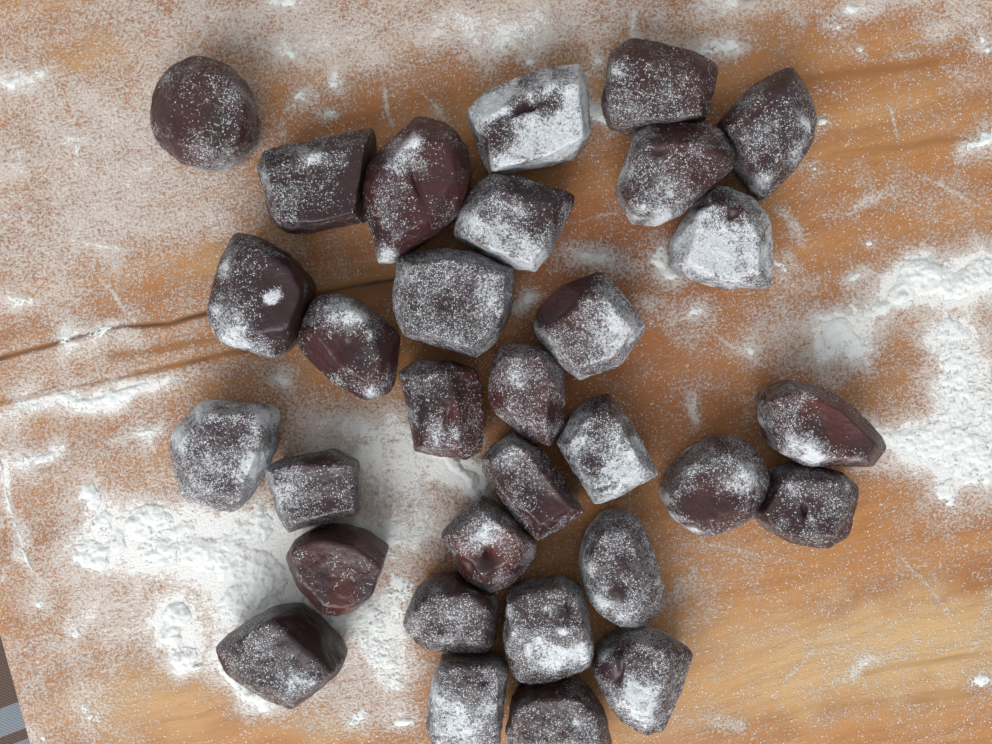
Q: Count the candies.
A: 31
